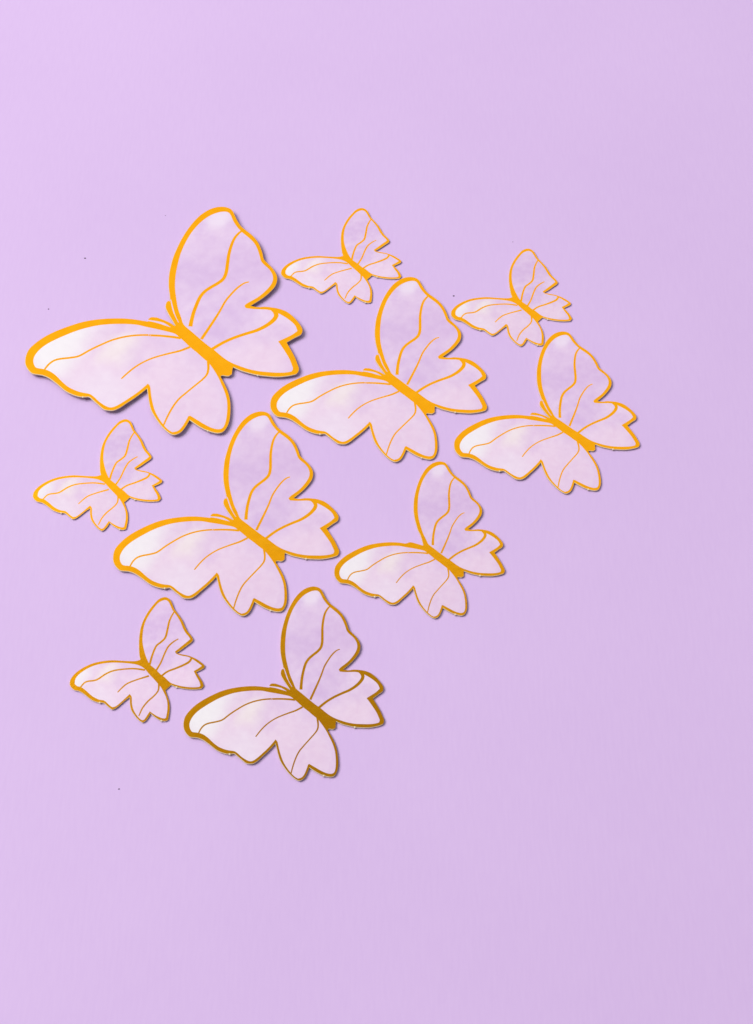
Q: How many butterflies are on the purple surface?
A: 10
